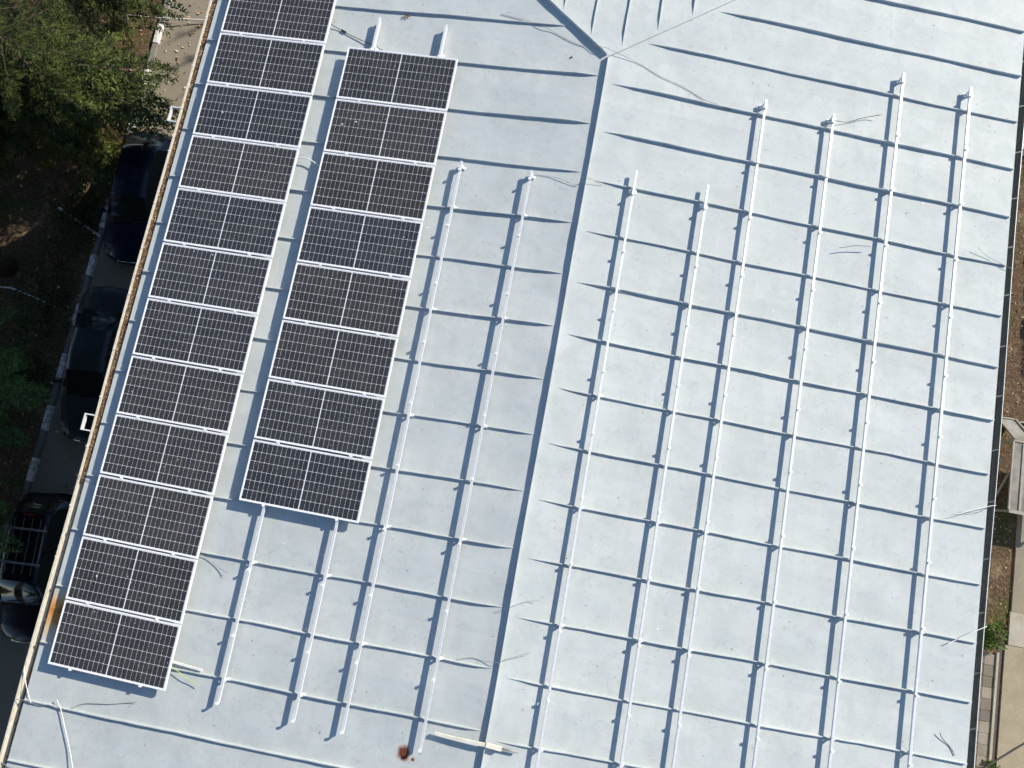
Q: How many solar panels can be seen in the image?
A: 20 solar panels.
